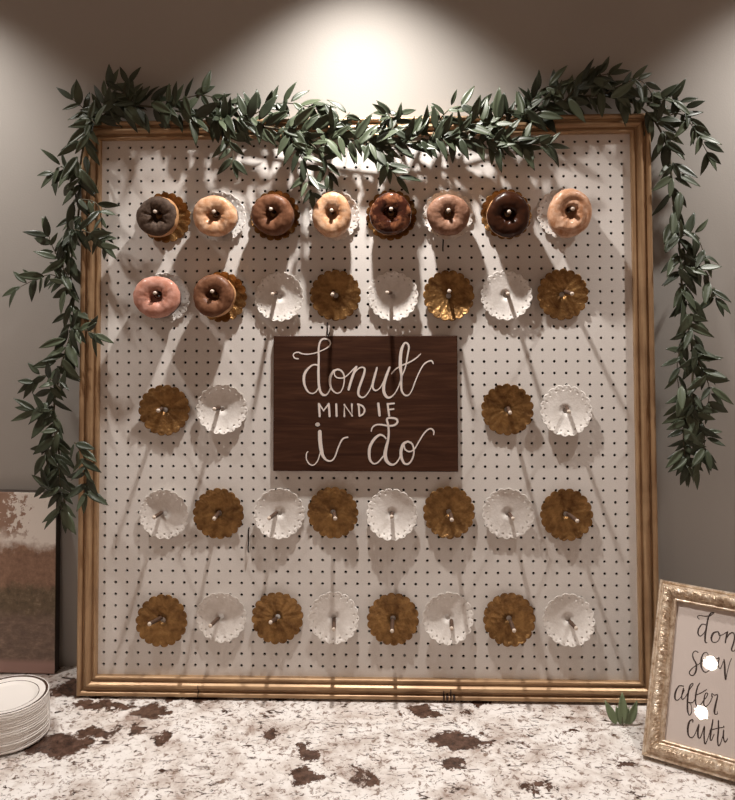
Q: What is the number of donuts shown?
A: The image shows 10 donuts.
